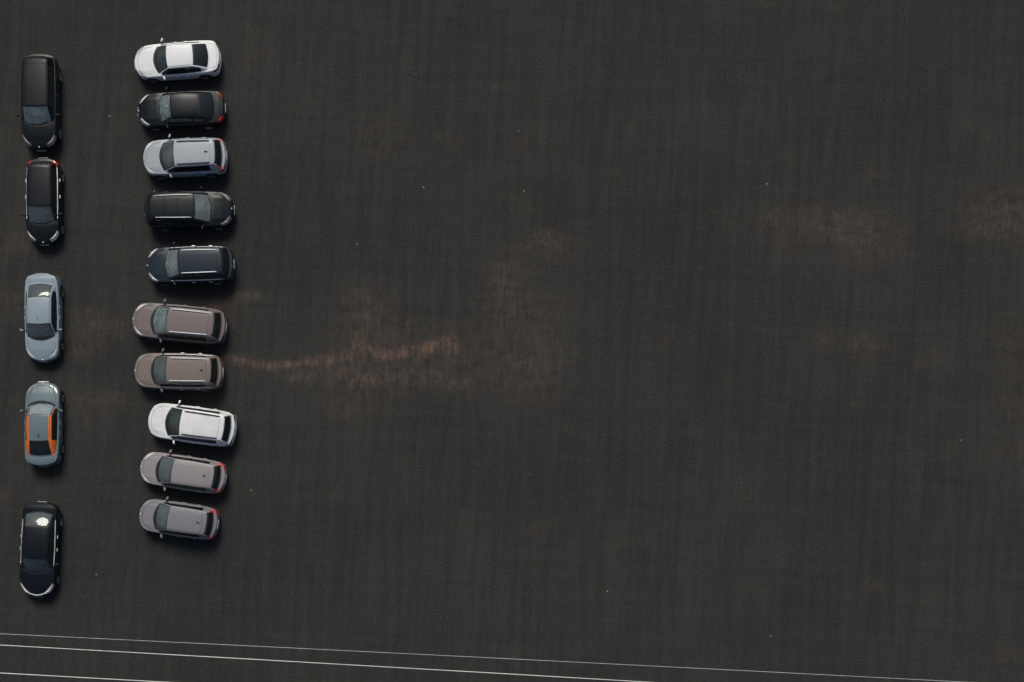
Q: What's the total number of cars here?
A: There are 15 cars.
